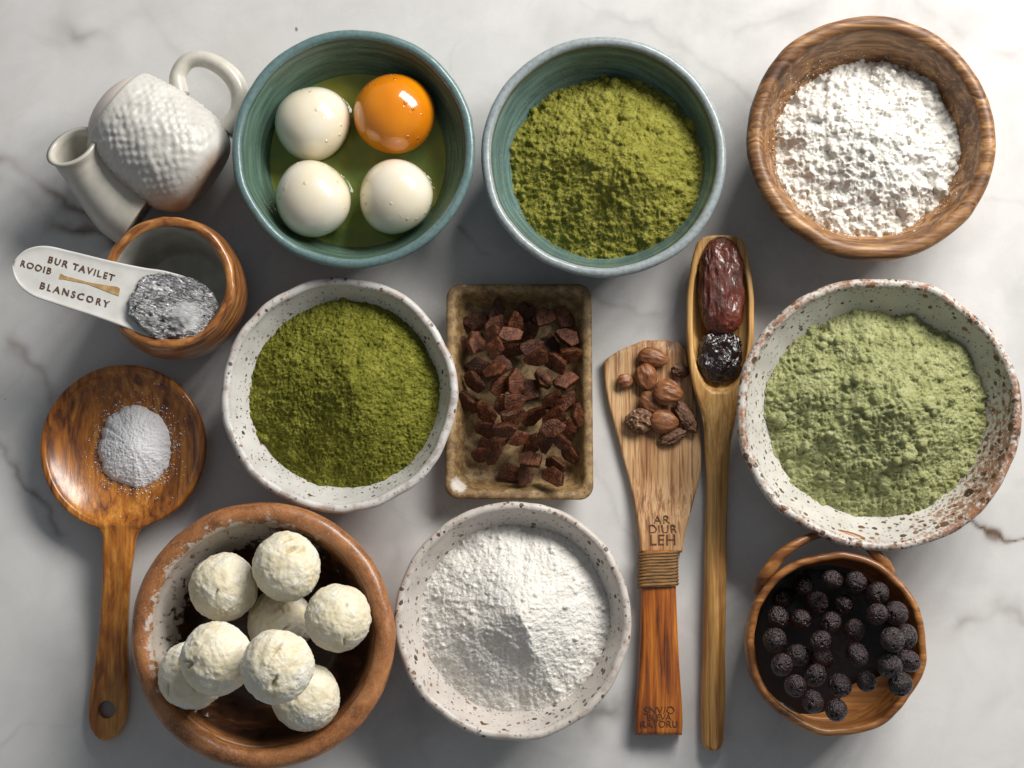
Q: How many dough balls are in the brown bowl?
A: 8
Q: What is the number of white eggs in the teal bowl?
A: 3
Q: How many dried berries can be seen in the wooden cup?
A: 30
